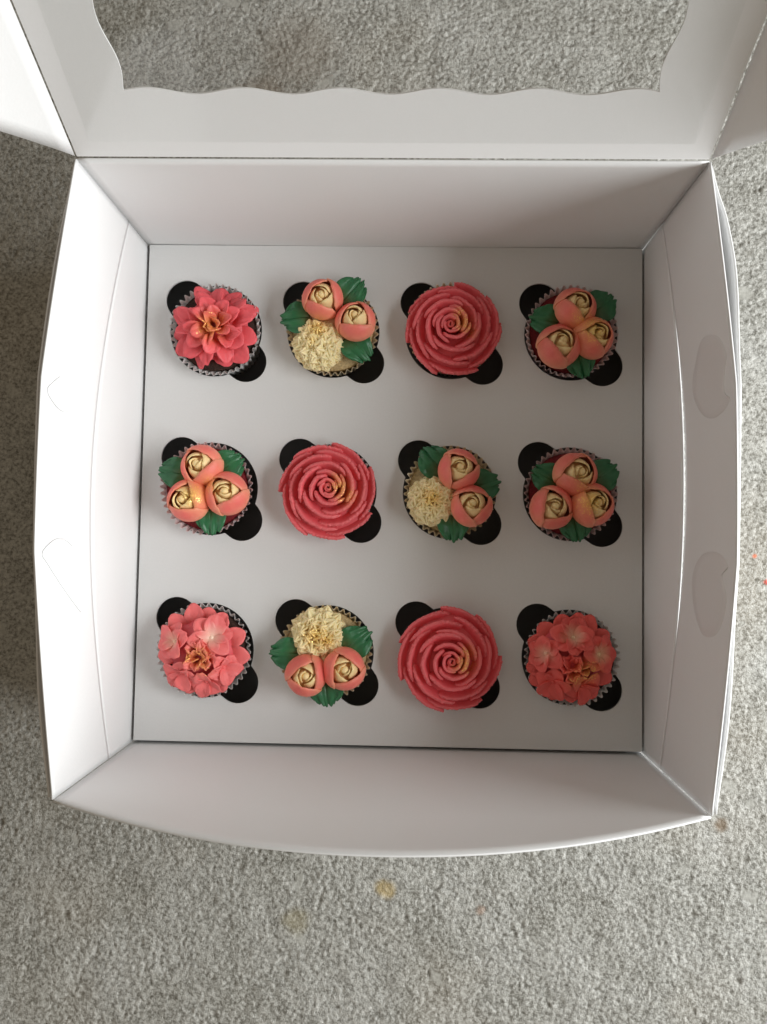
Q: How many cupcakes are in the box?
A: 12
